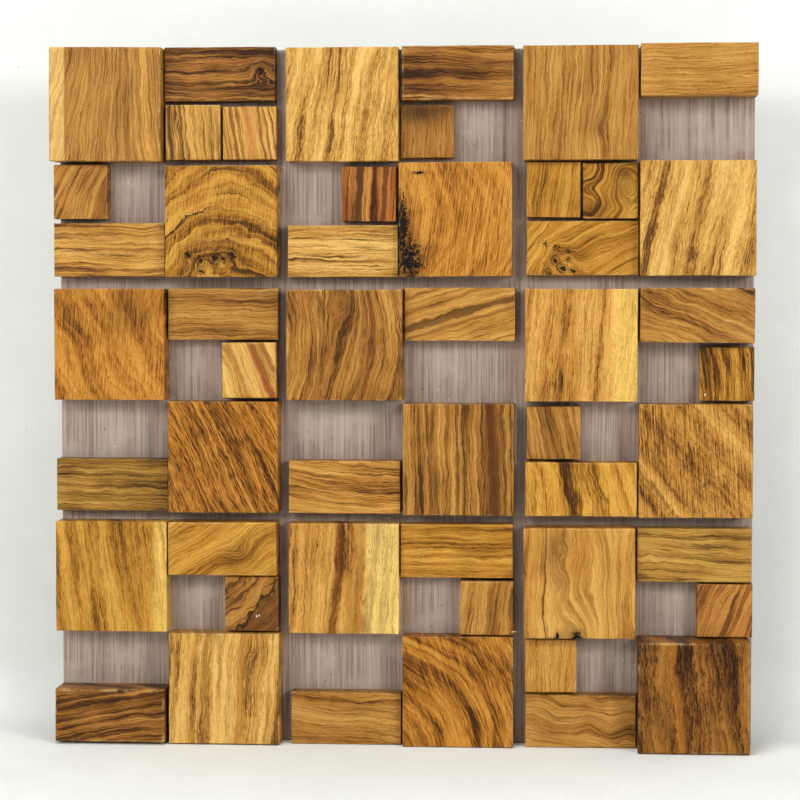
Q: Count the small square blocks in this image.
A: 14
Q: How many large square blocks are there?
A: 18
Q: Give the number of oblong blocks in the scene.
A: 18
